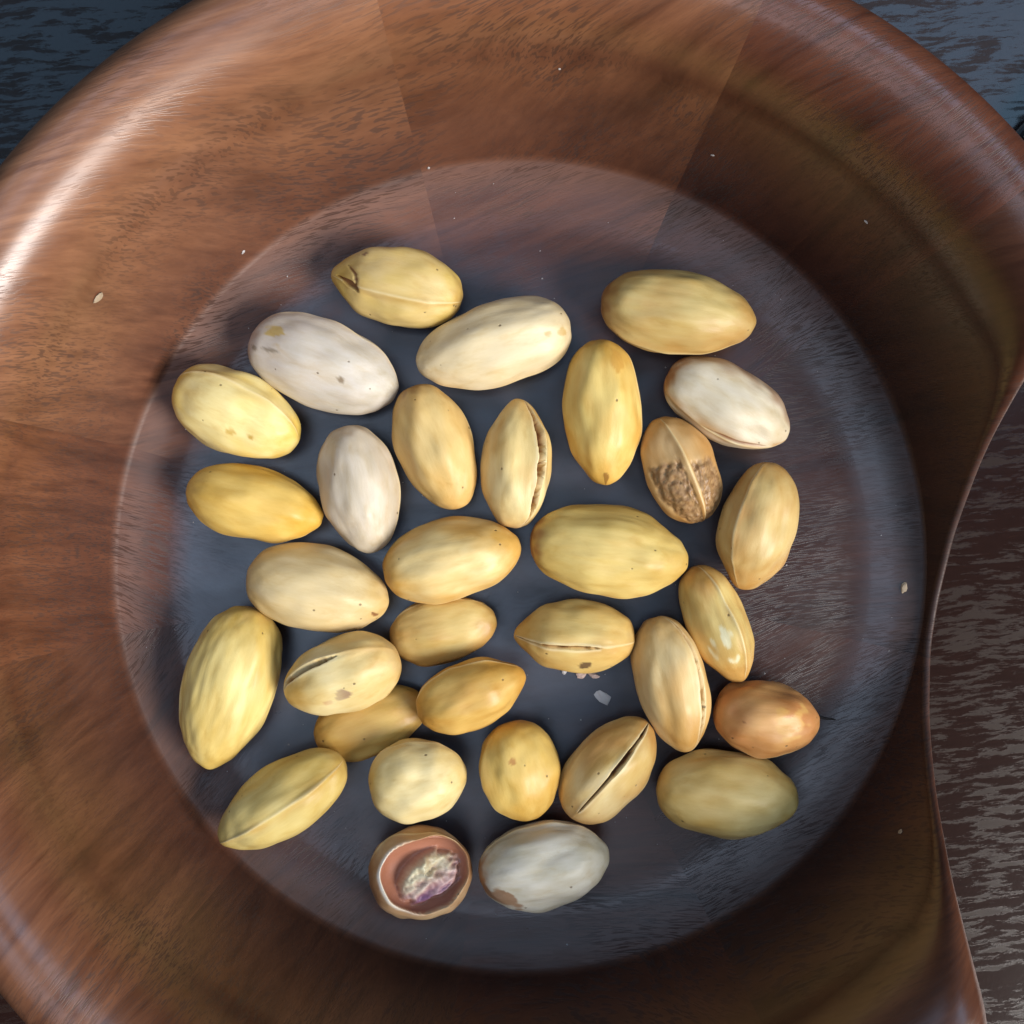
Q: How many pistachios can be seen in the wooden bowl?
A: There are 32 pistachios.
